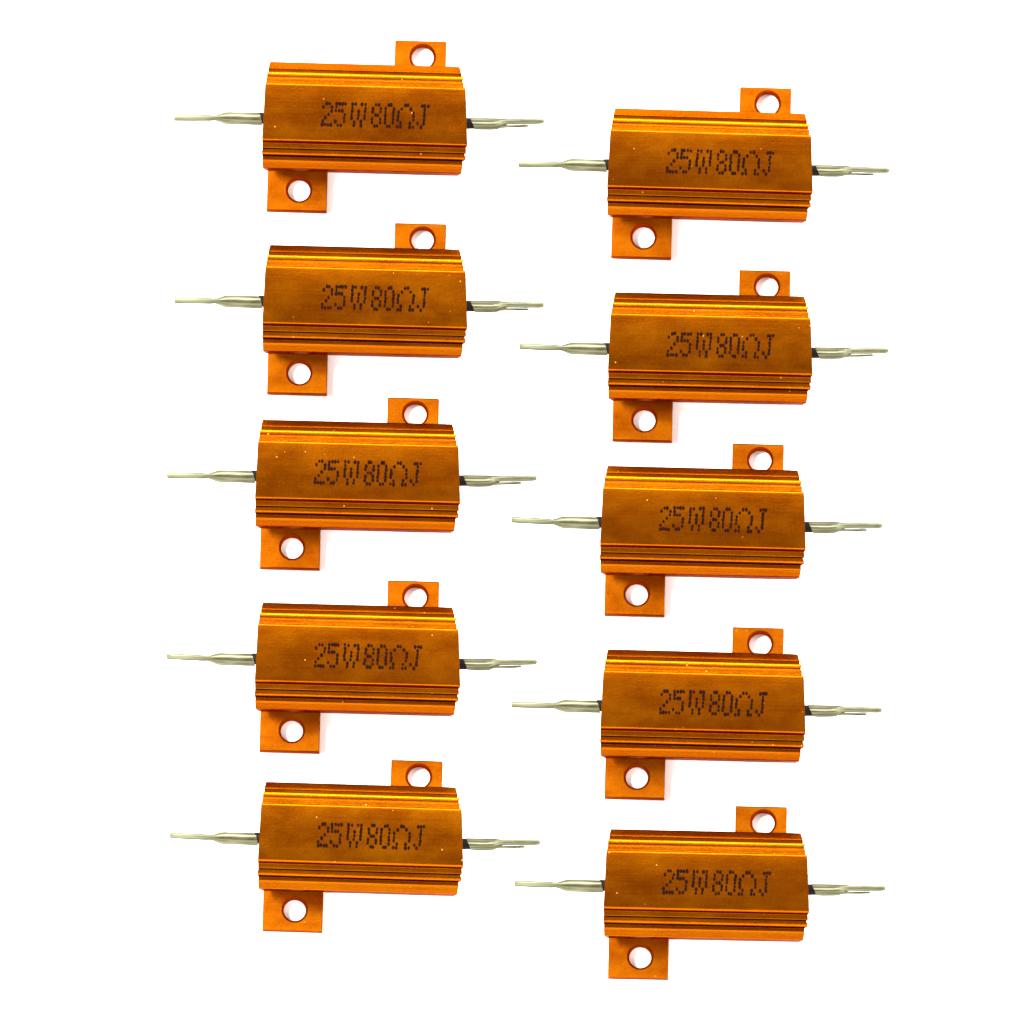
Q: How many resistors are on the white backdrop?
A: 10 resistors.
